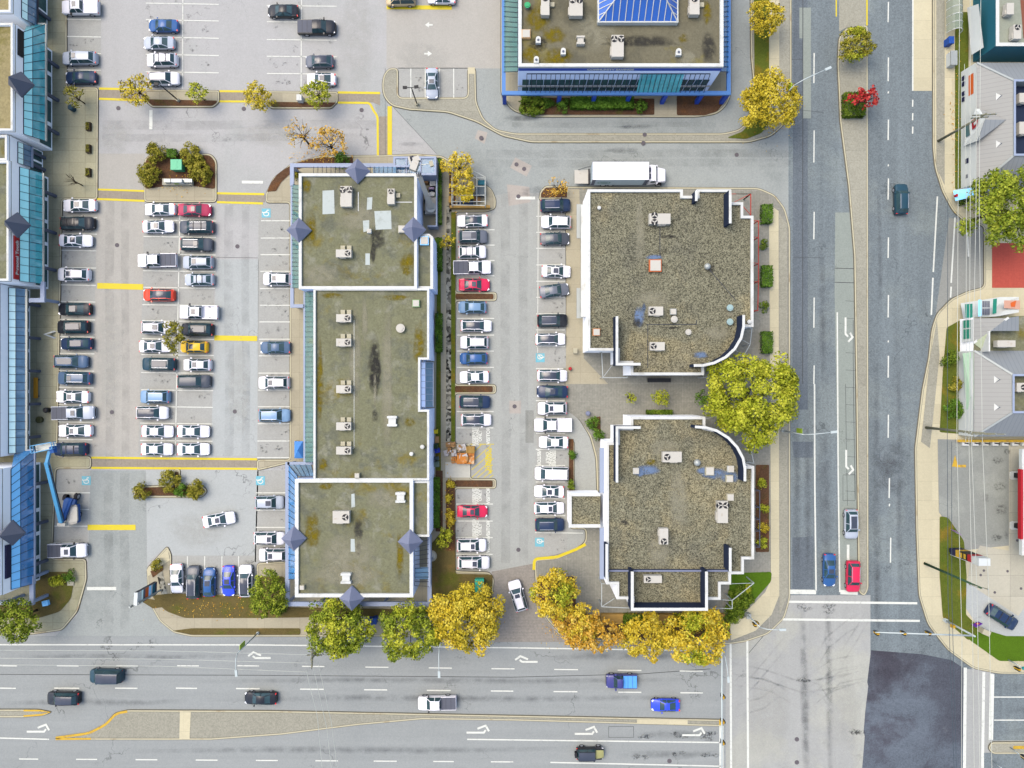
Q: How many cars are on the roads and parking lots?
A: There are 98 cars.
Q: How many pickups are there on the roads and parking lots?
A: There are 10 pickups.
